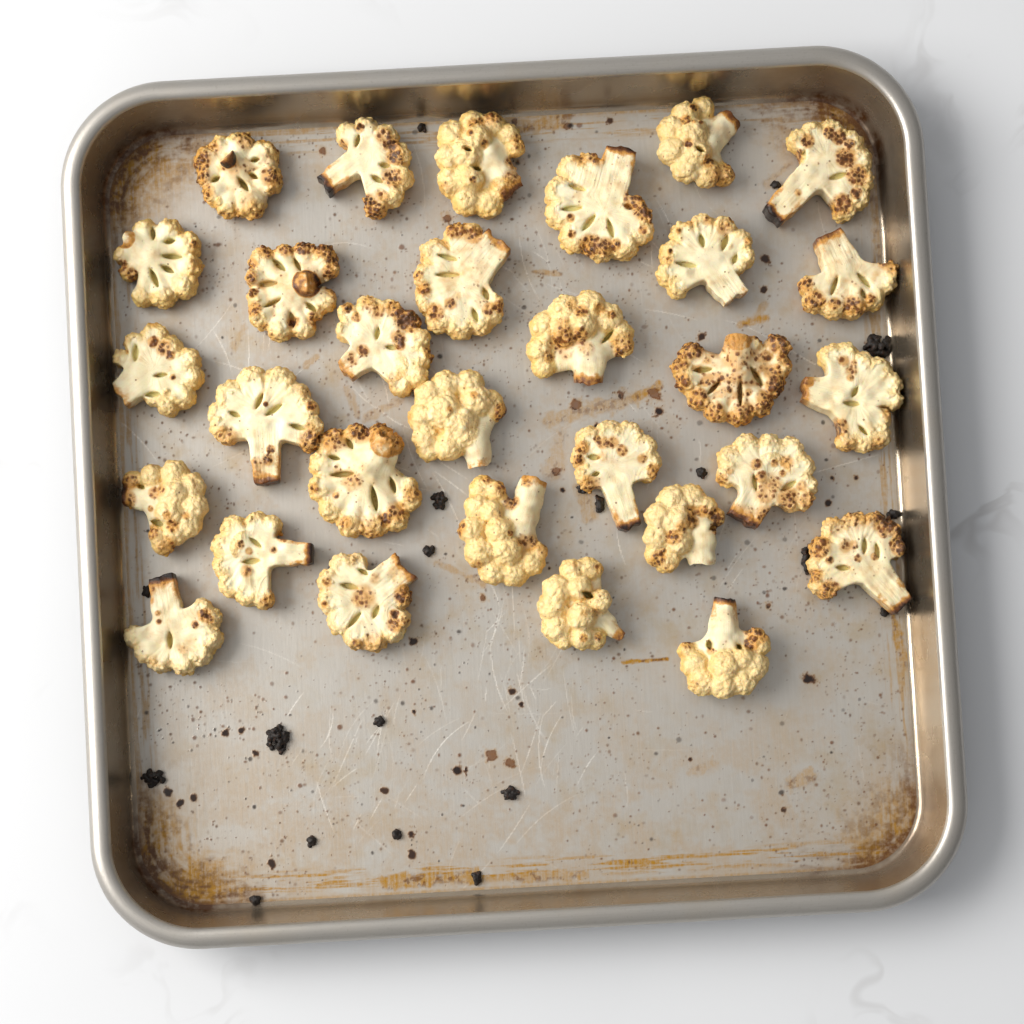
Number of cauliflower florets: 30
